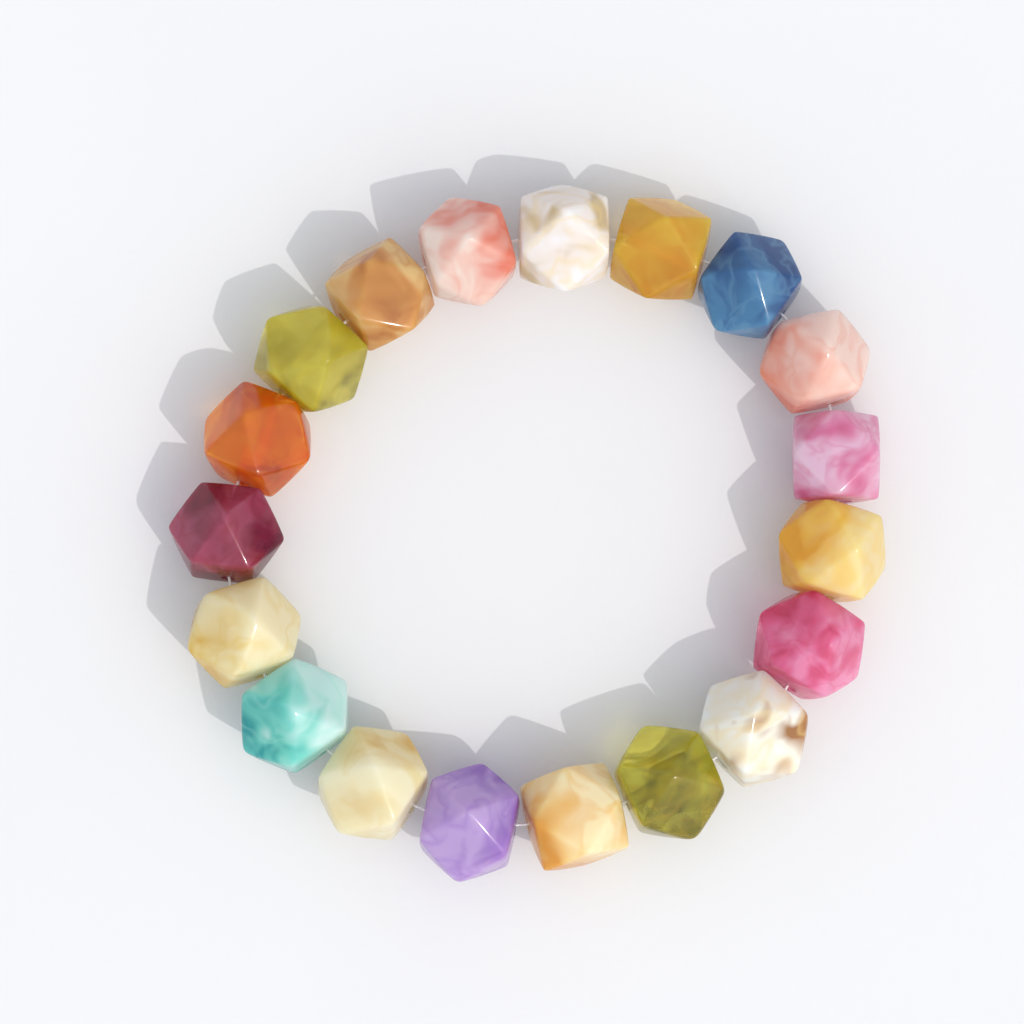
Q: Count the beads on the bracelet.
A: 19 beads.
